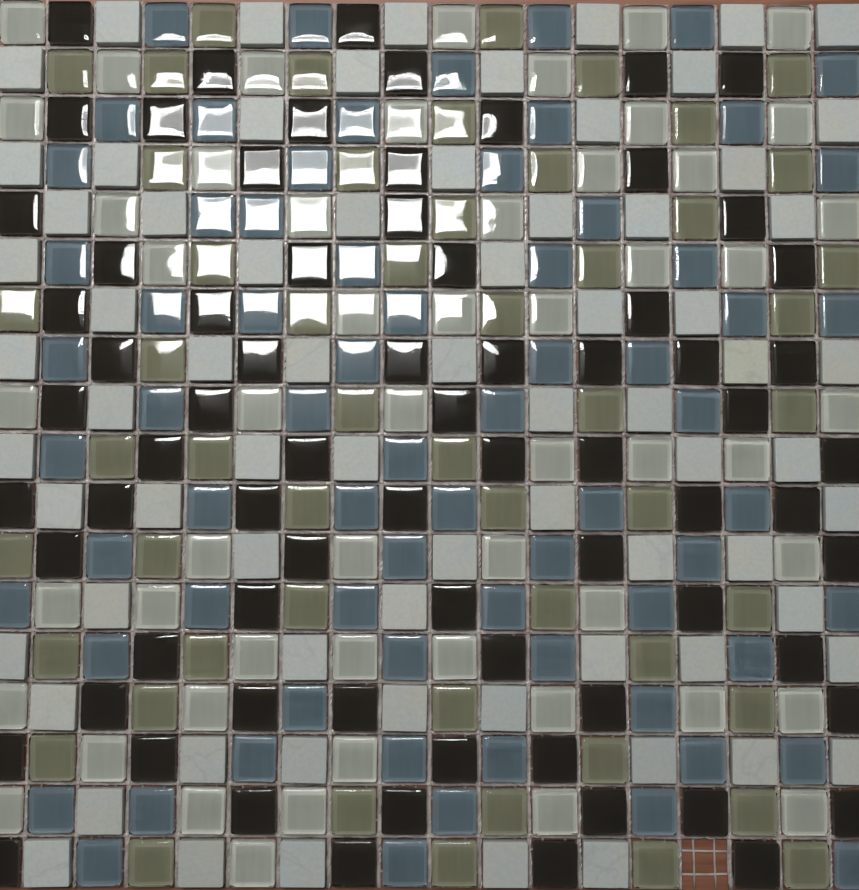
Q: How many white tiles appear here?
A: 127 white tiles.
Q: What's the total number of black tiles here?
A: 73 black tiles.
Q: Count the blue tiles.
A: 70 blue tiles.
